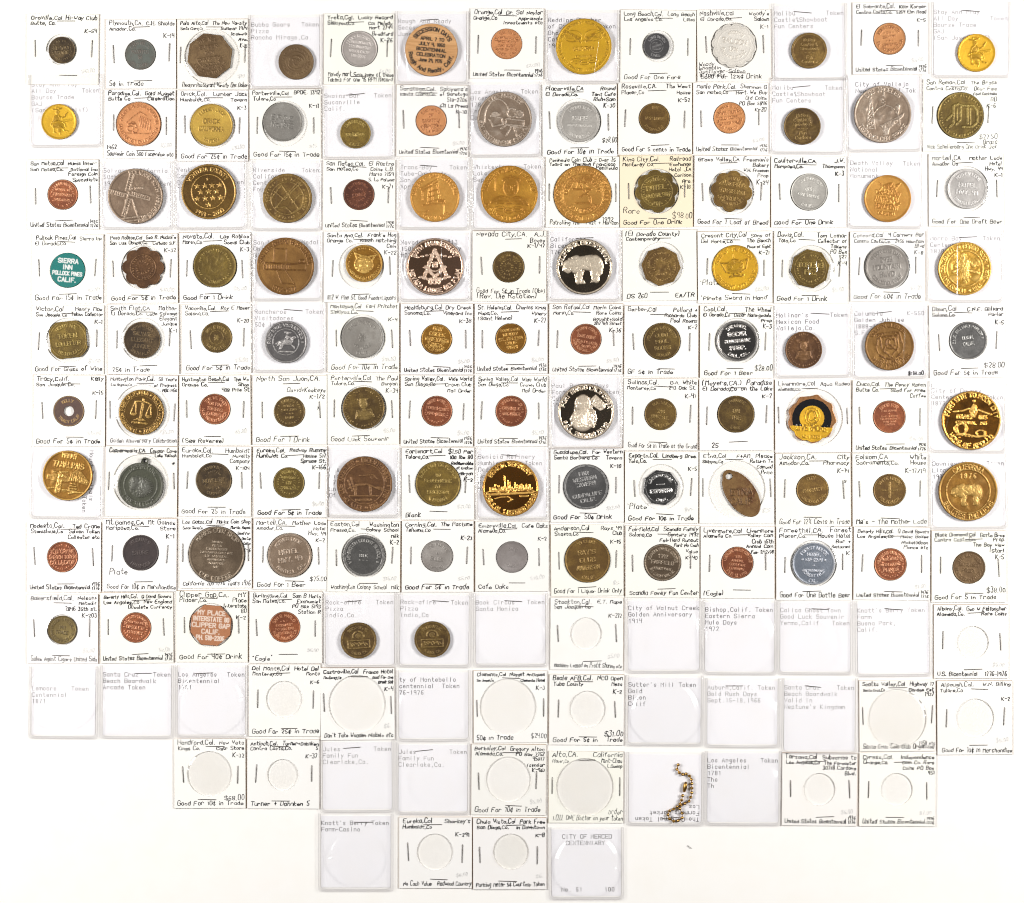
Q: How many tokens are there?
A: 110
